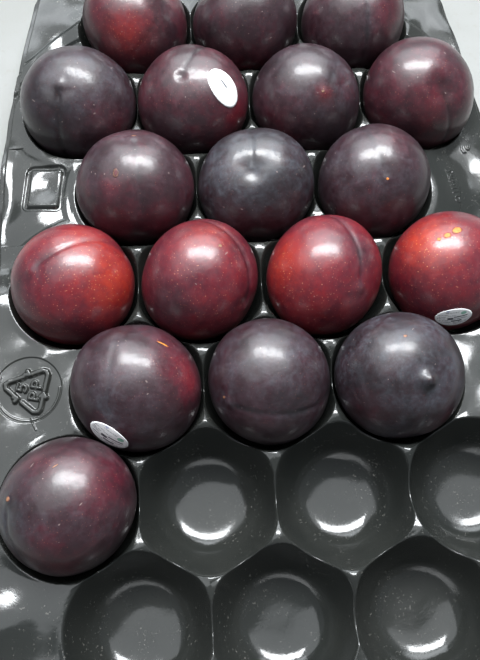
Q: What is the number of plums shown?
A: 18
